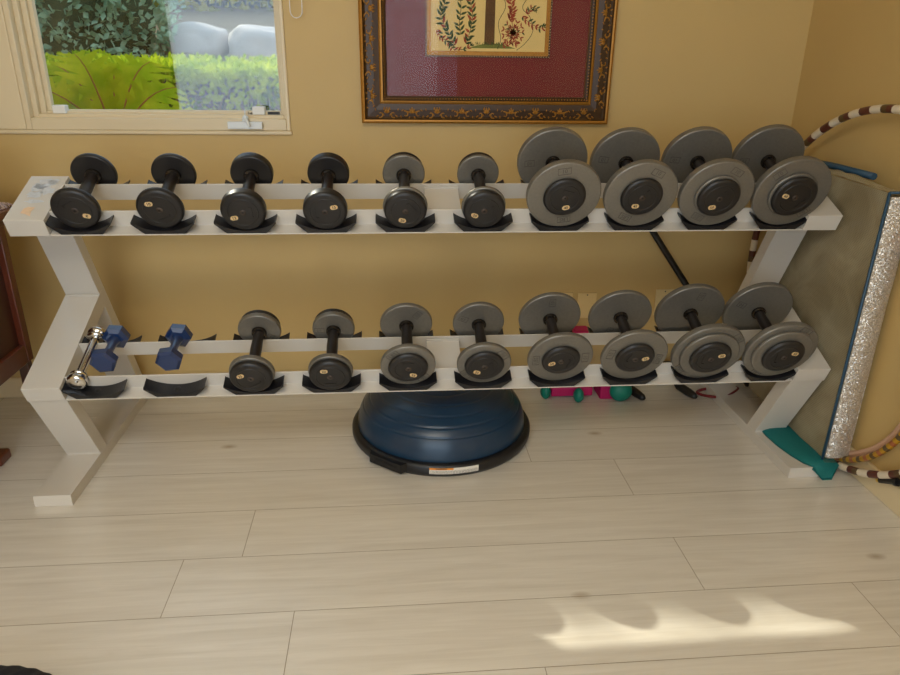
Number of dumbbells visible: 21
